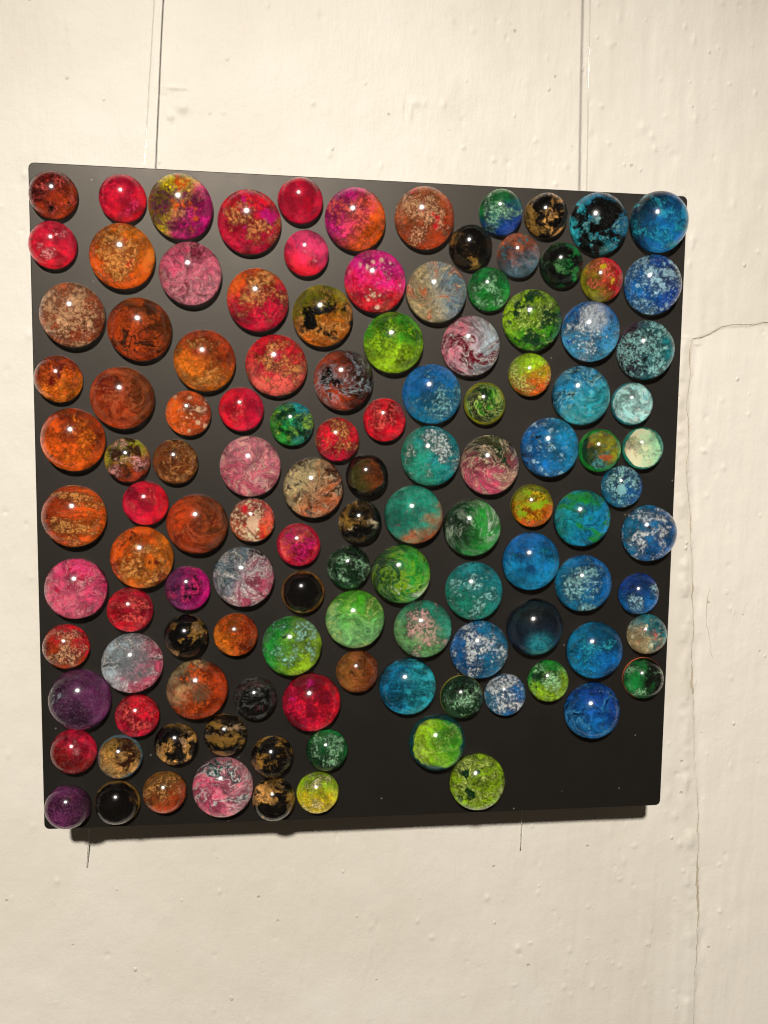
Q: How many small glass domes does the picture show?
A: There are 59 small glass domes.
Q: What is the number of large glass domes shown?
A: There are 60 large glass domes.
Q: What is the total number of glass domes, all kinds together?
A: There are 119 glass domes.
